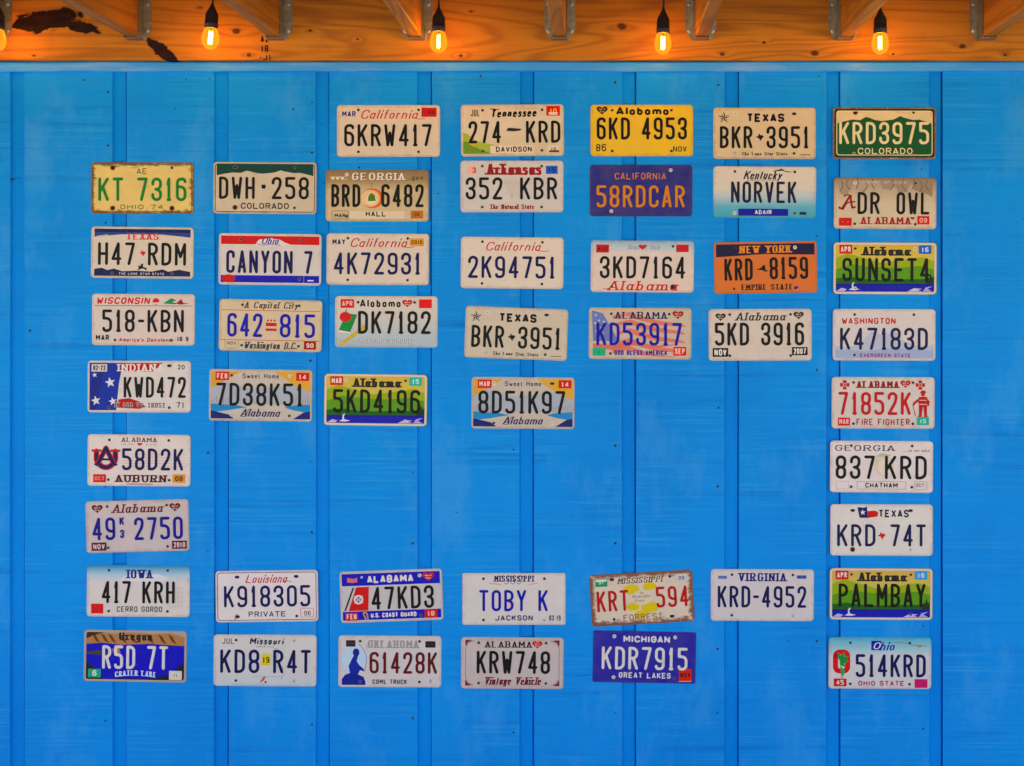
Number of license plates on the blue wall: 48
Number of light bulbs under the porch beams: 5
